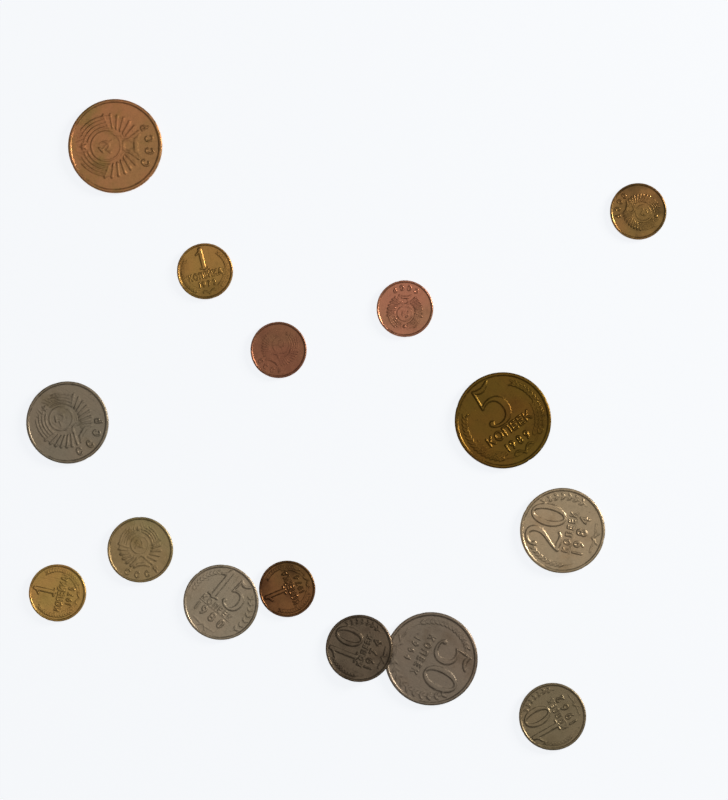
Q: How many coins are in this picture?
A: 15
